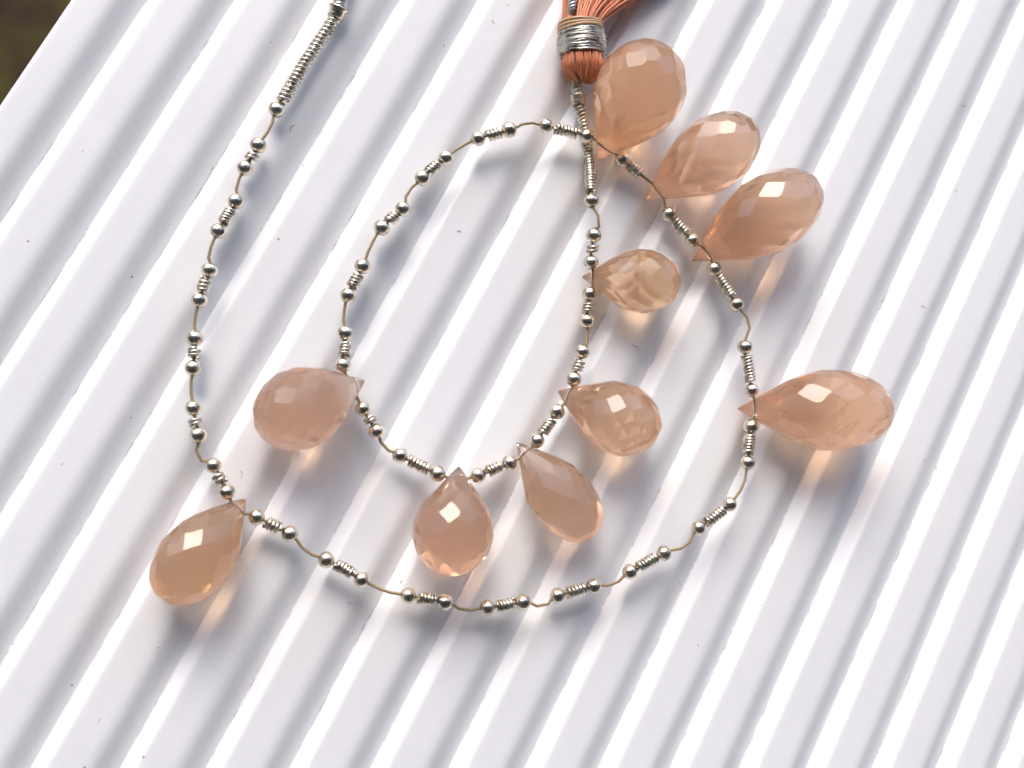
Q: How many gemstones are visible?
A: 10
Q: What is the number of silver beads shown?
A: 63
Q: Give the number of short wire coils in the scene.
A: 31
